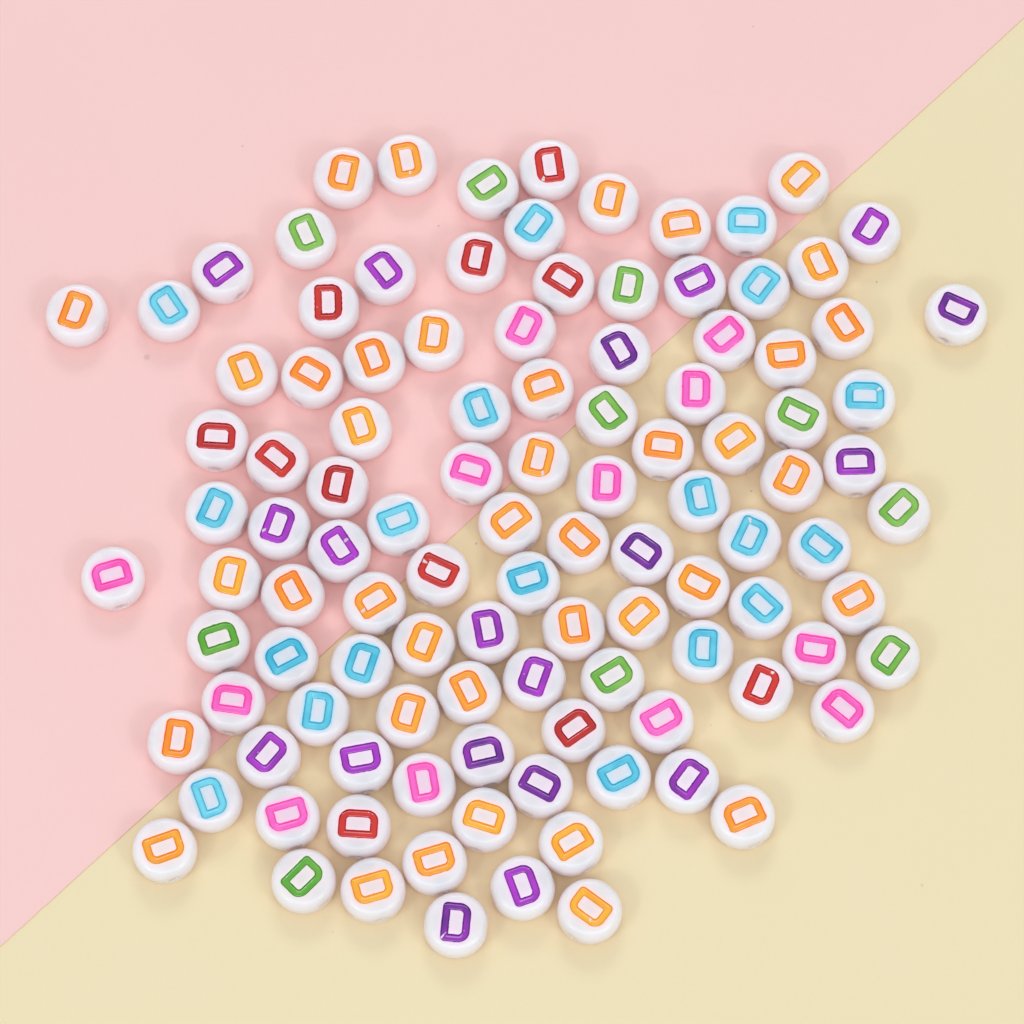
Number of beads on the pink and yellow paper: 110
